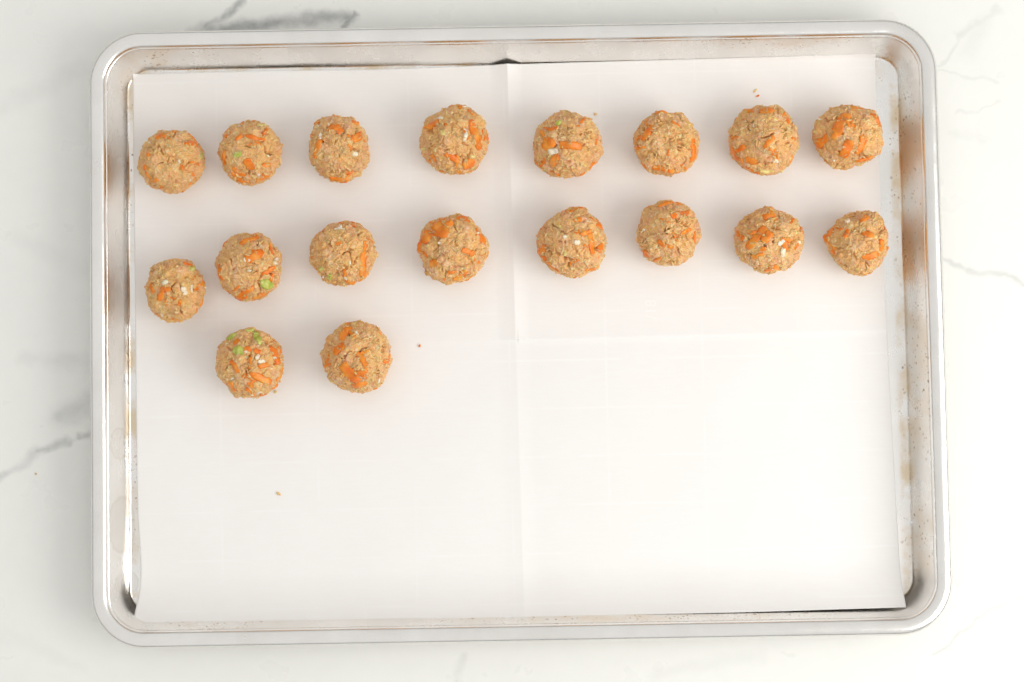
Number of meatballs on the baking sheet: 18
